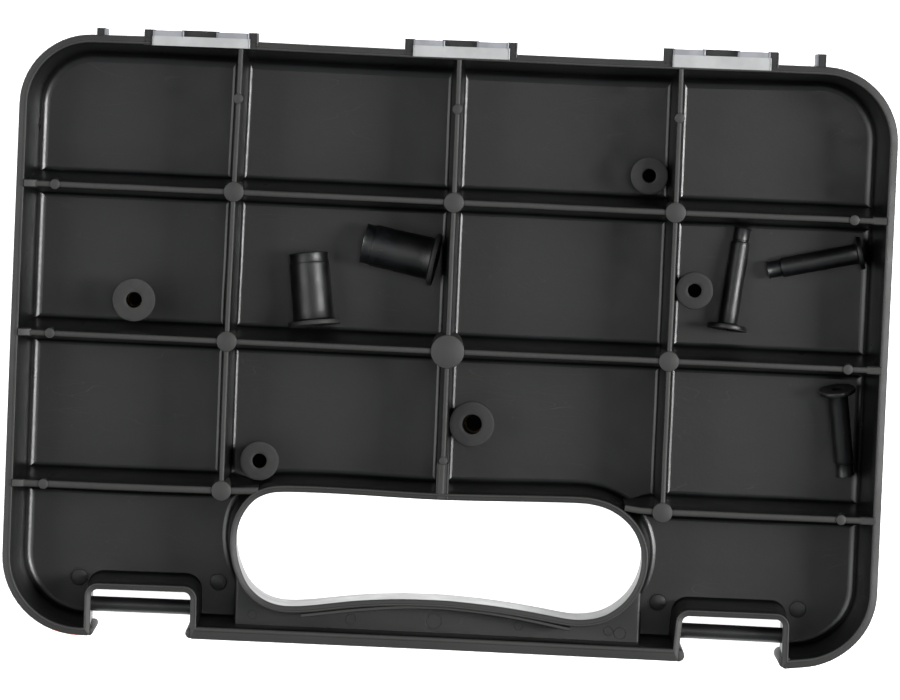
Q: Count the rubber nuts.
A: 10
